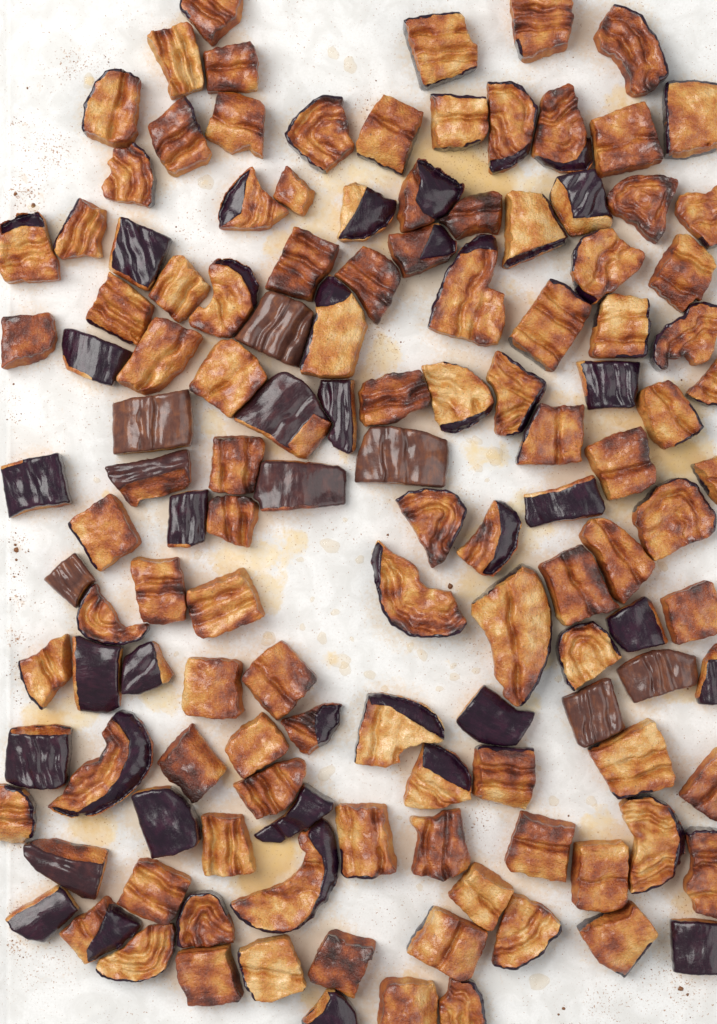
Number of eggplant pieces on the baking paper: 130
